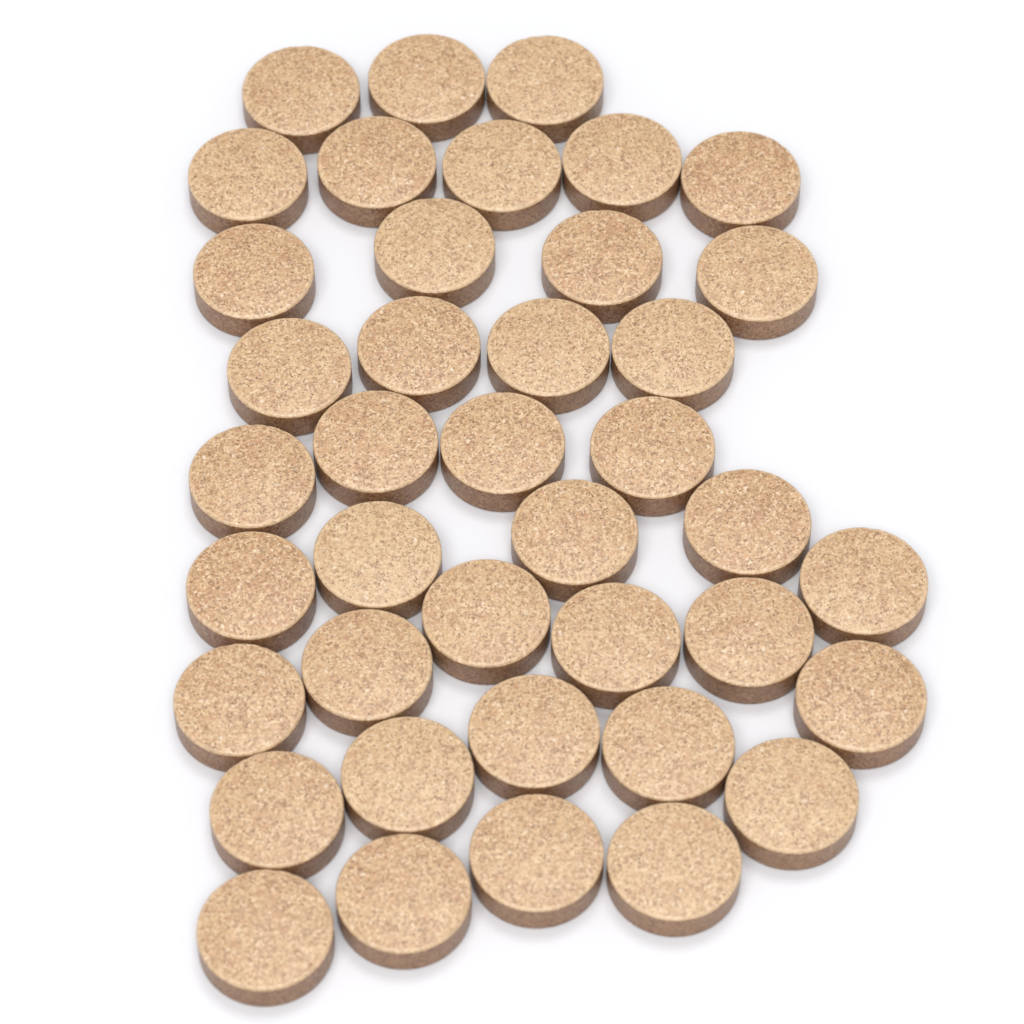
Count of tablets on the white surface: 40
